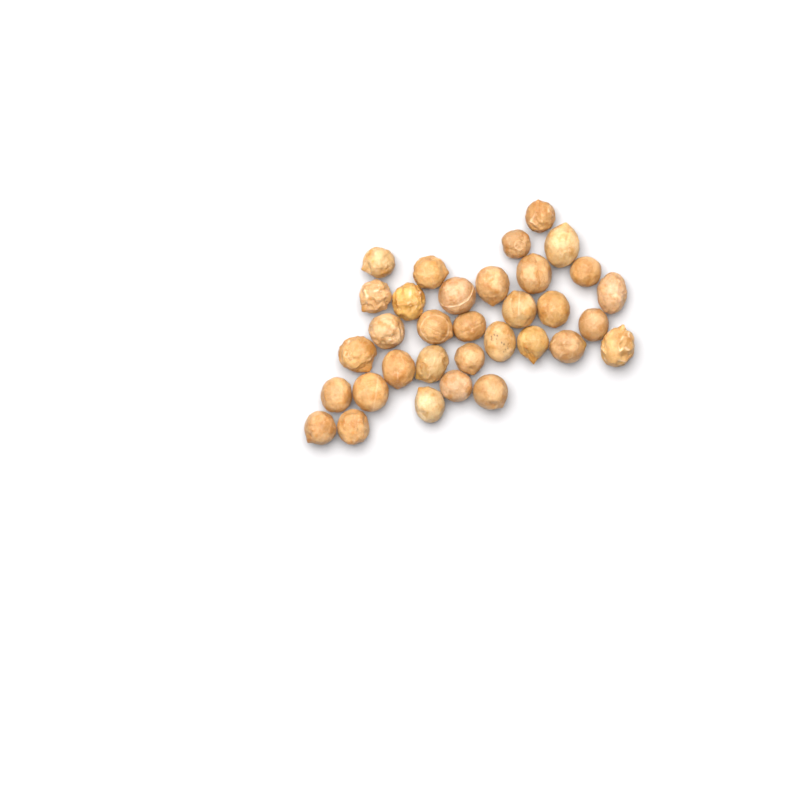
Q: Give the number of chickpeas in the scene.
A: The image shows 33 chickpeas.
